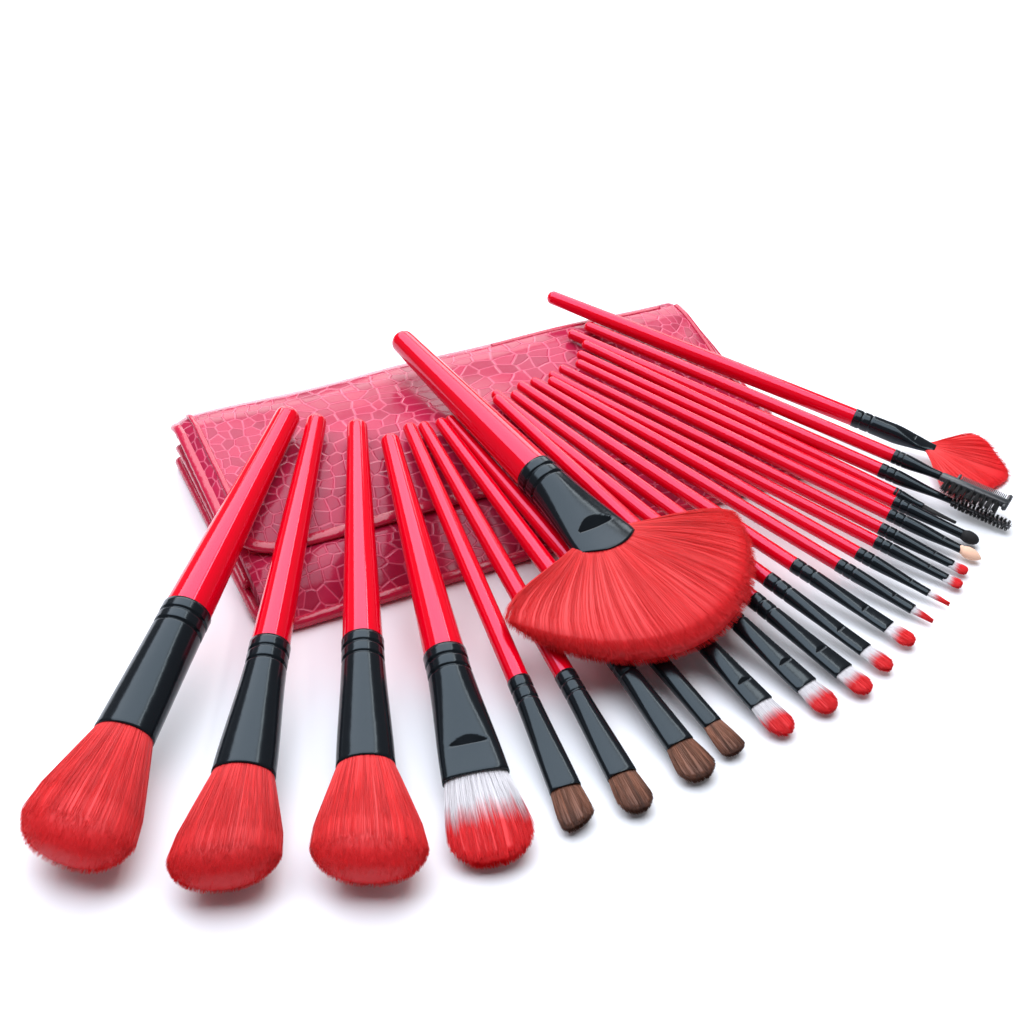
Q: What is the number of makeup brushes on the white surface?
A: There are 24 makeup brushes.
